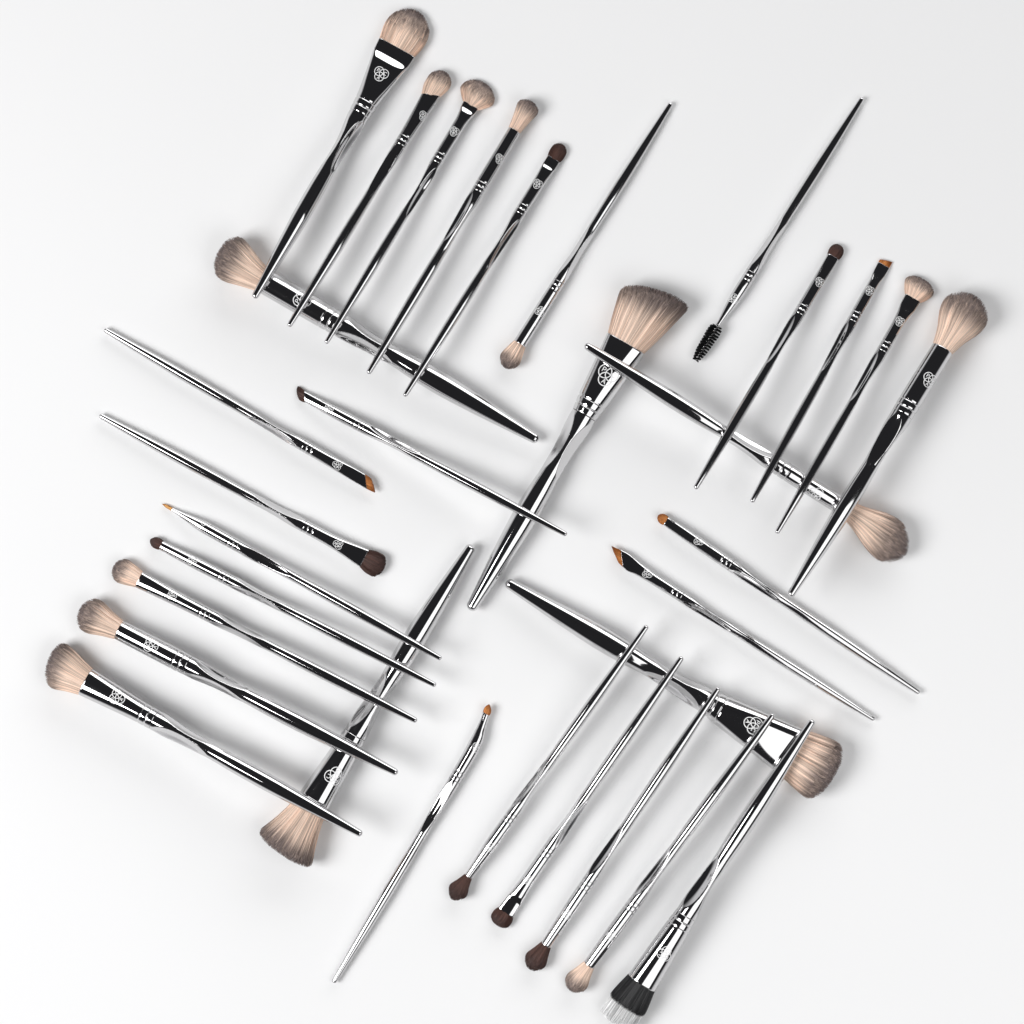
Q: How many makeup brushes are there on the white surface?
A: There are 32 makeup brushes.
